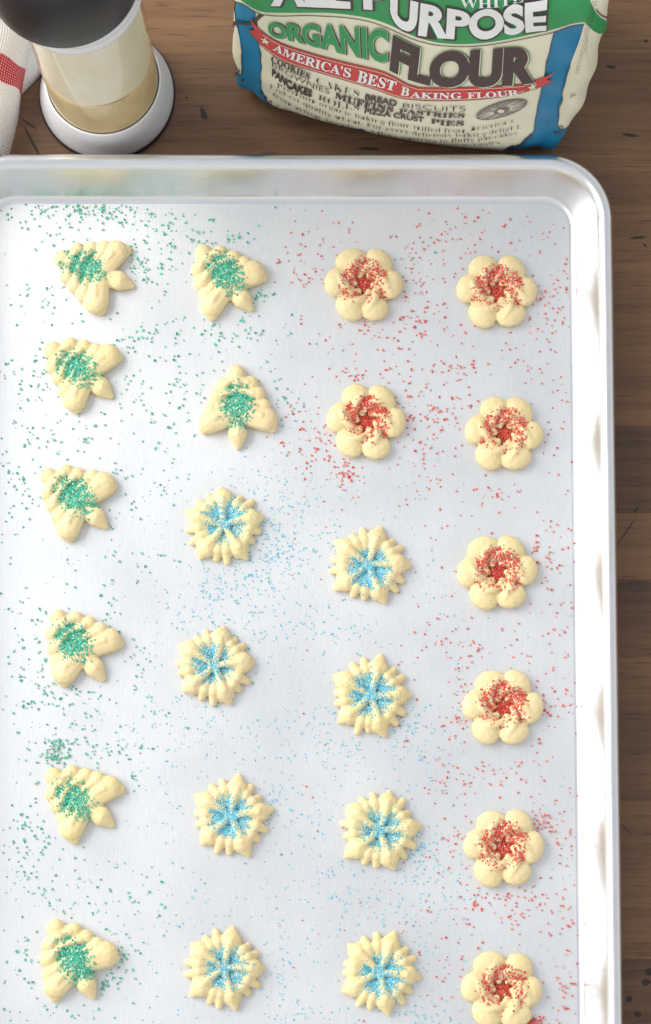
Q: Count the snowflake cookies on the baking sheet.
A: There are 8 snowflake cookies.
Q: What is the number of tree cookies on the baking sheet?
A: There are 8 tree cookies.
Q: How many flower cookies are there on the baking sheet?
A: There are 8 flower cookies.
